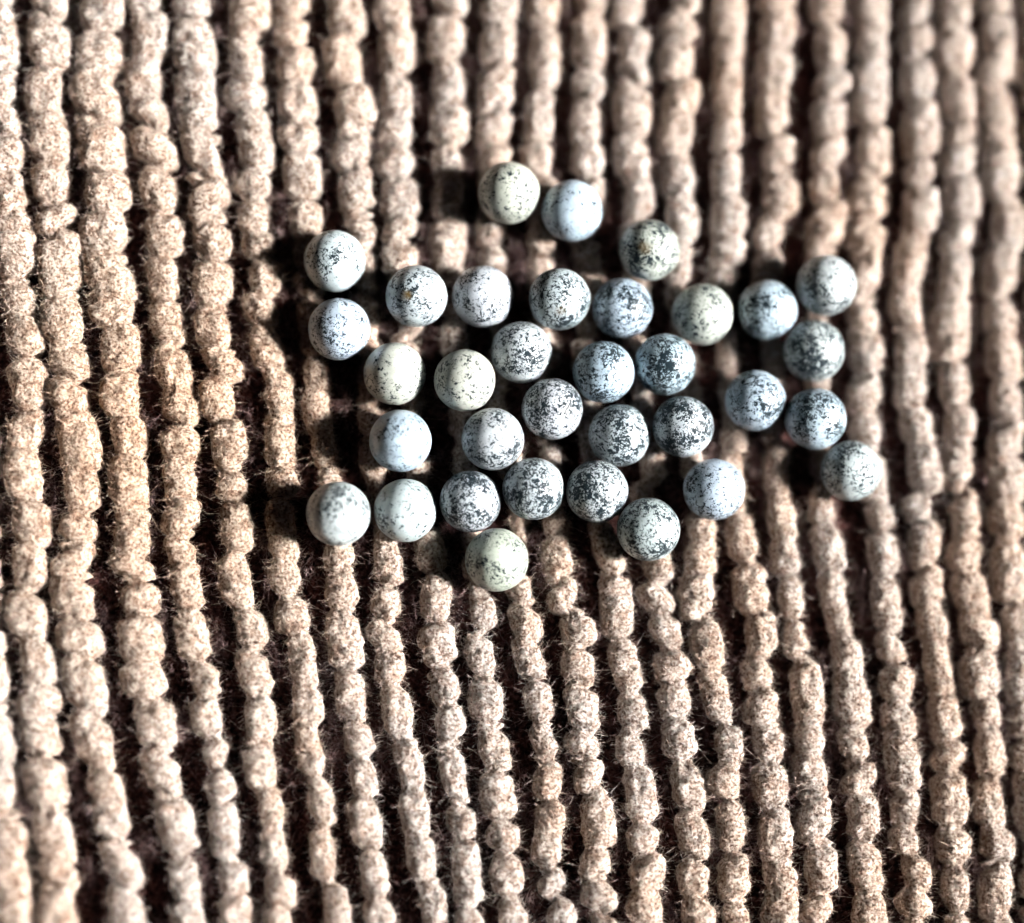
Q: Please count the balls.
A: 34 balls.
